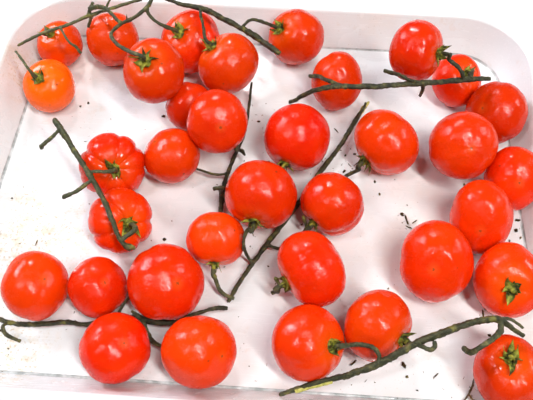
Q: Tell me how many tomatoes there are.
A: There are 35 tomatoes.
